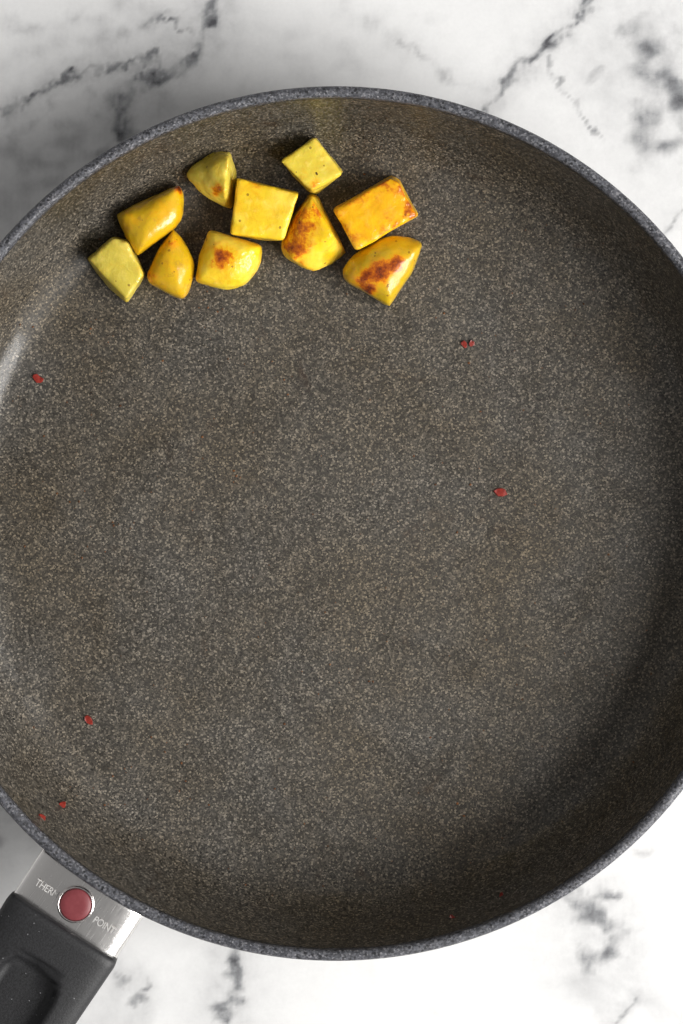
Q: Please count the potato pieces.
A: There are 10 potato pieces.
